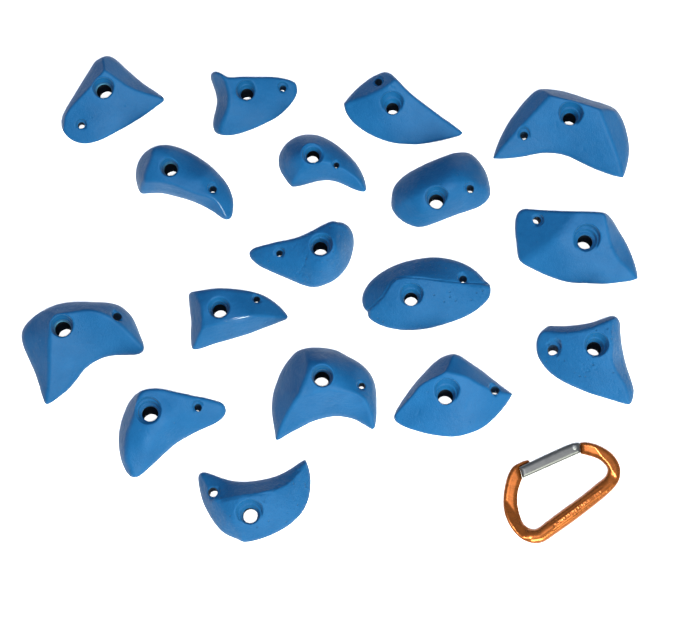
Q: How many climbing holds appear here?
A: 17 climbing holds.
